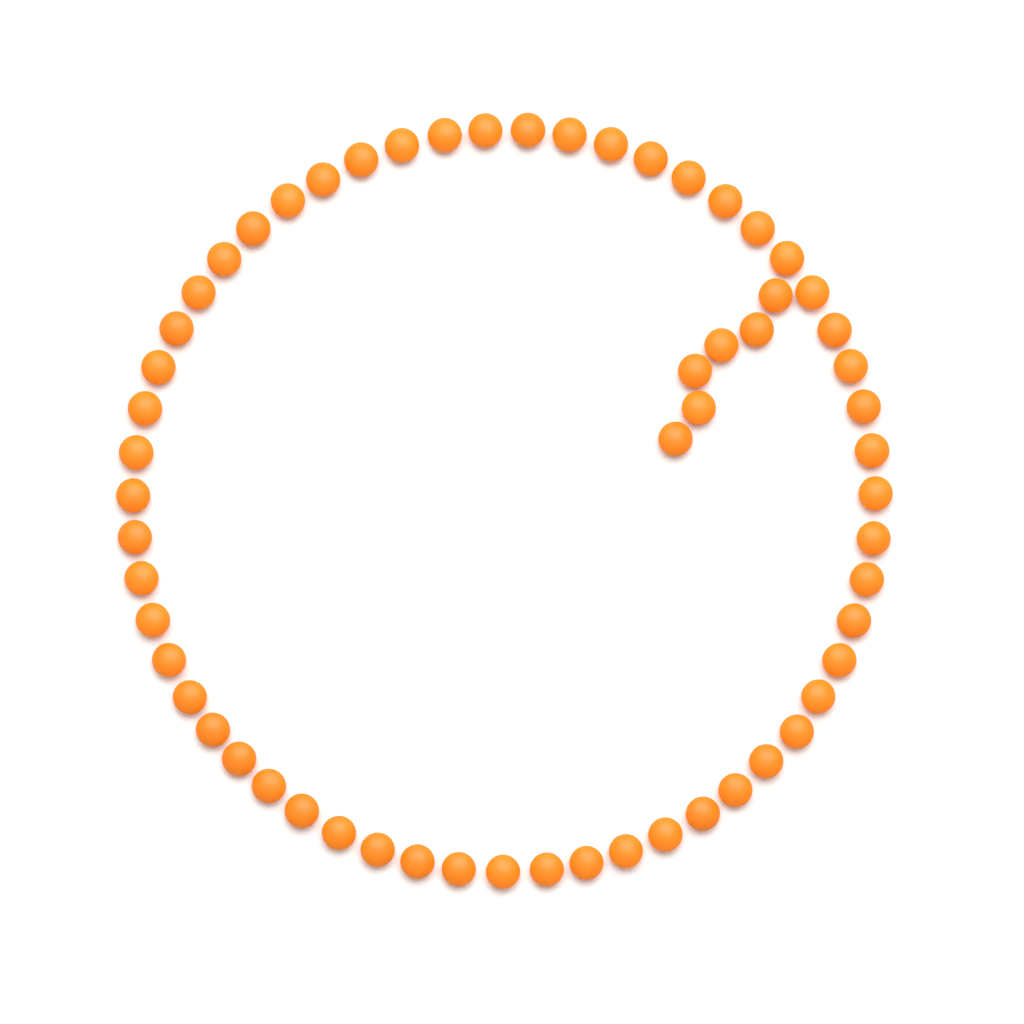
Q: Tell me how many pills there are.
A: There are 61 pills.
